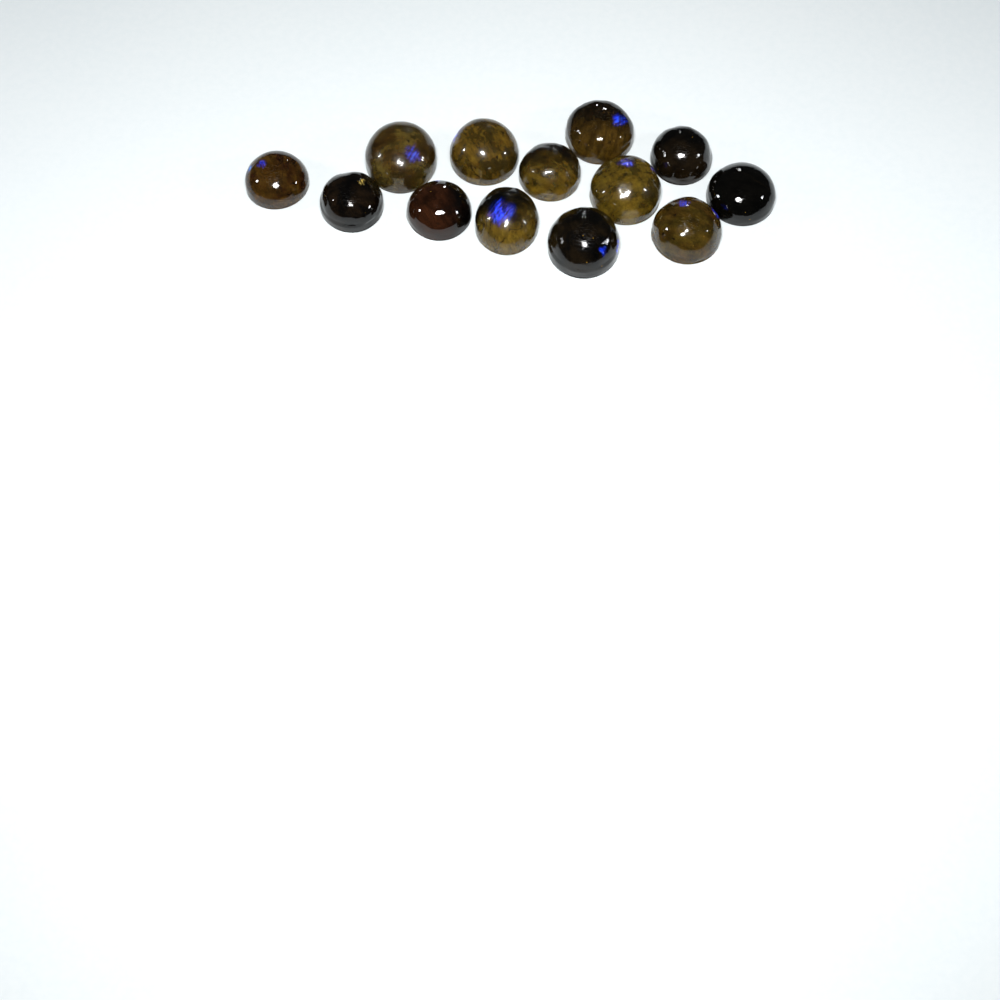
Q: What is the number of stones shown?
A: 13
